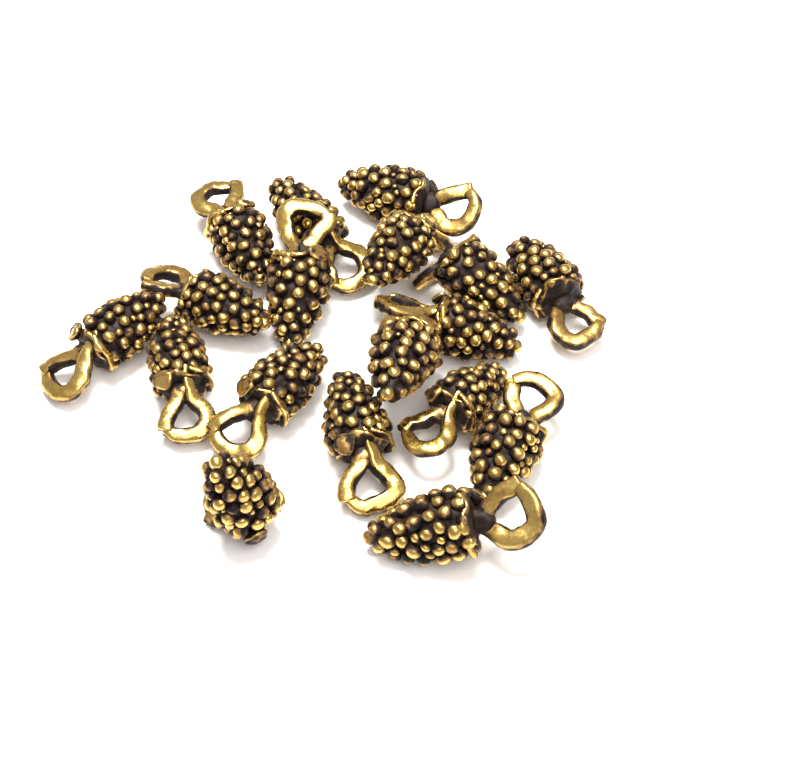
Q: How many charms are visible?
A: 18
